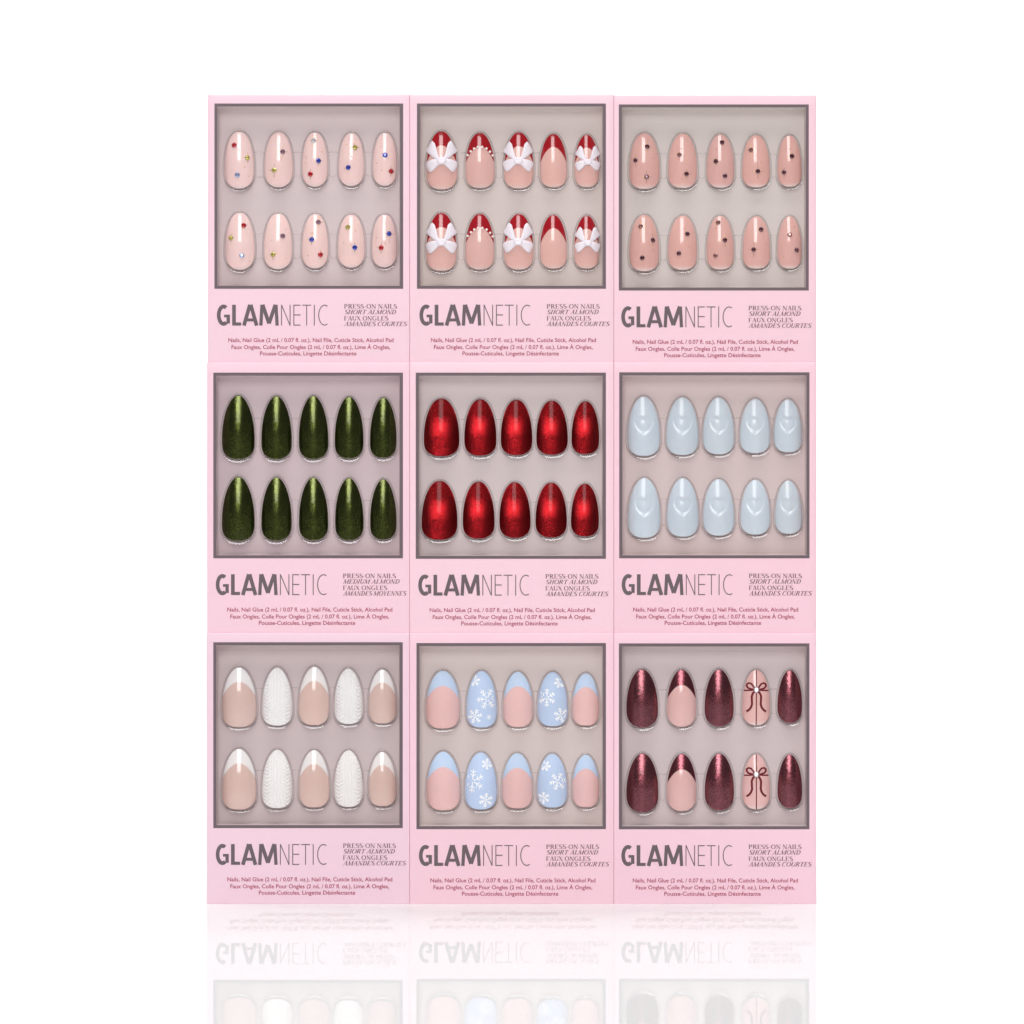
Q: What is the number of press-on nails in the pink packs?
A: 90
